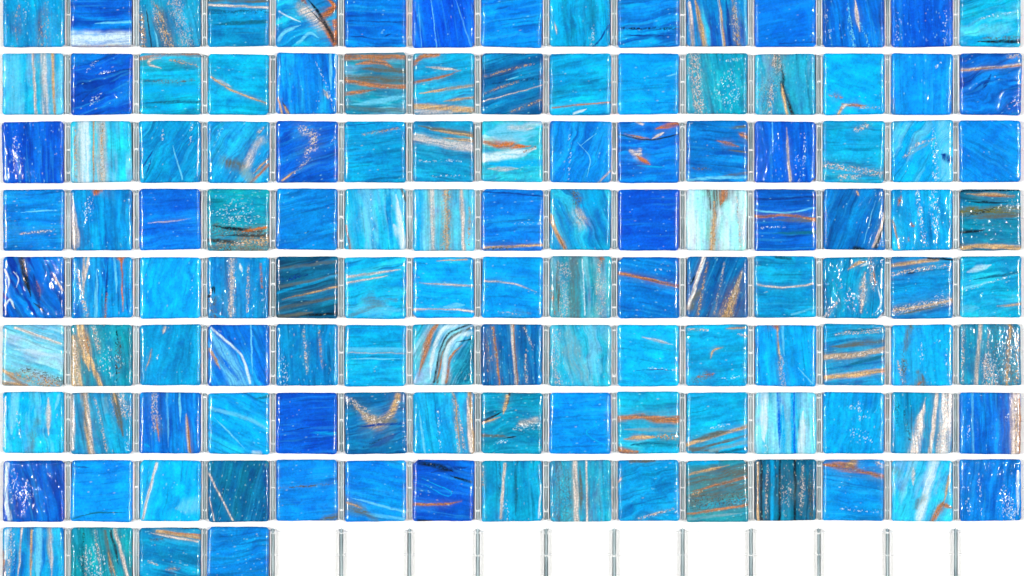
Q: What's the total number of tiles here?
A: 124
